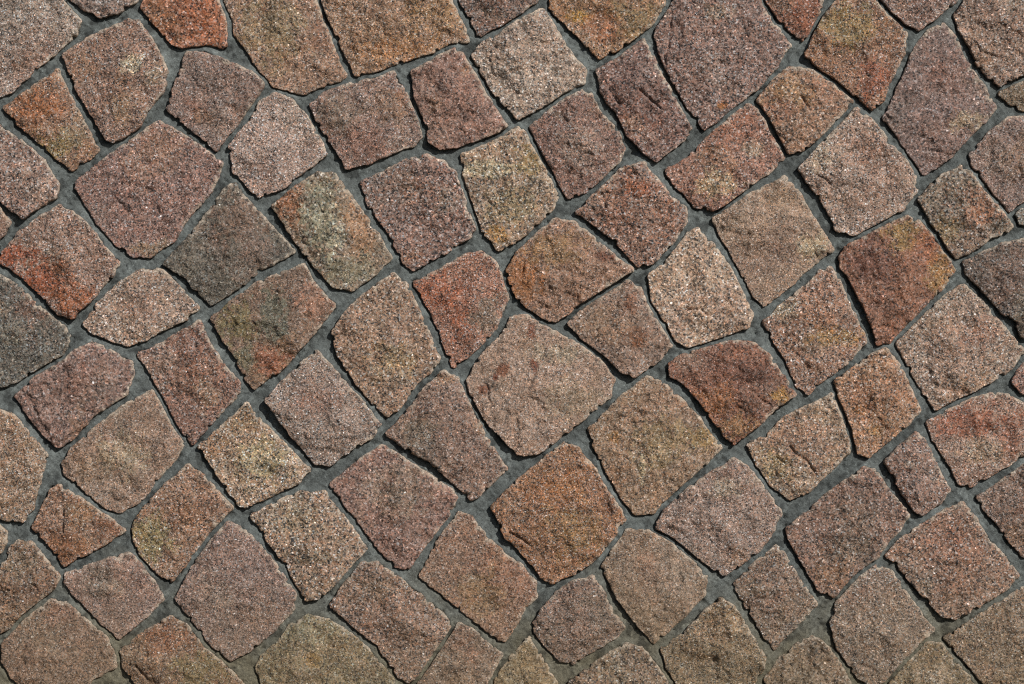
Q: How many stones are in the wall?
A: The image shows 95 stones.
